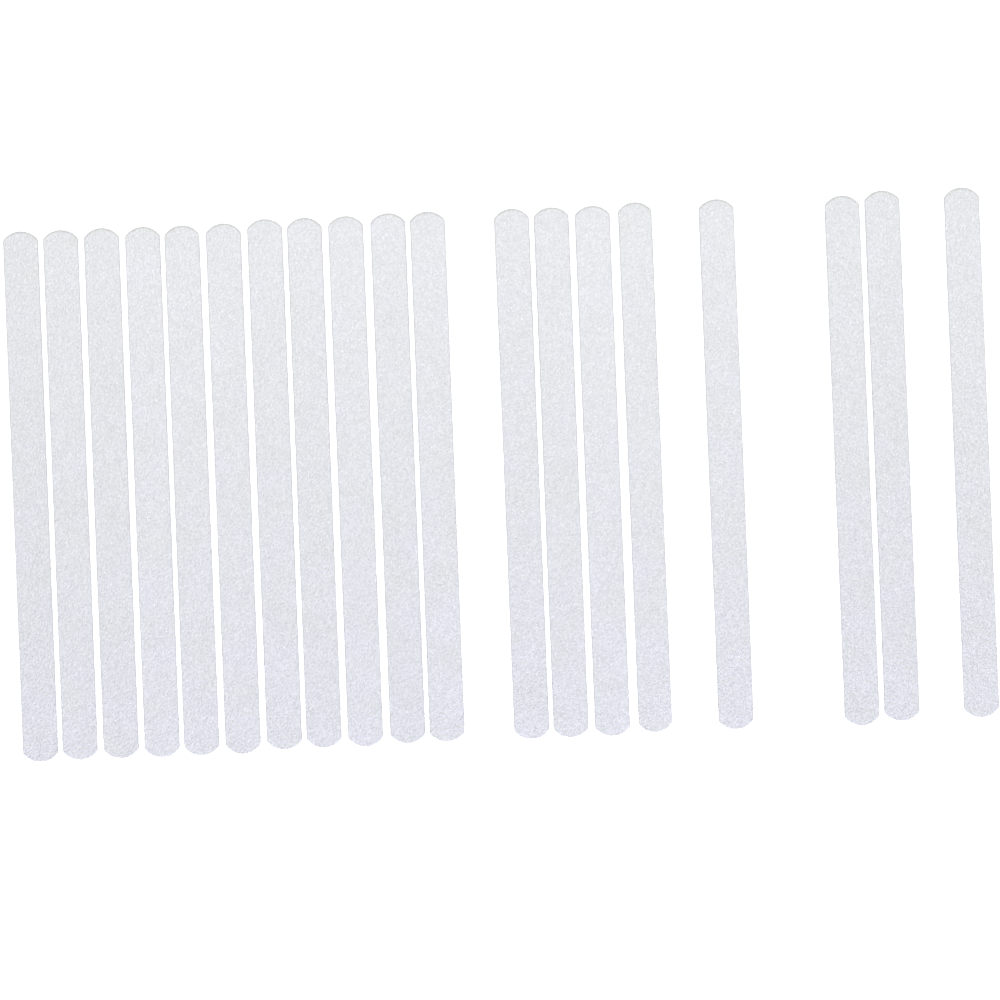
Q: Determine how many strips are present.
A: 19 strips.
